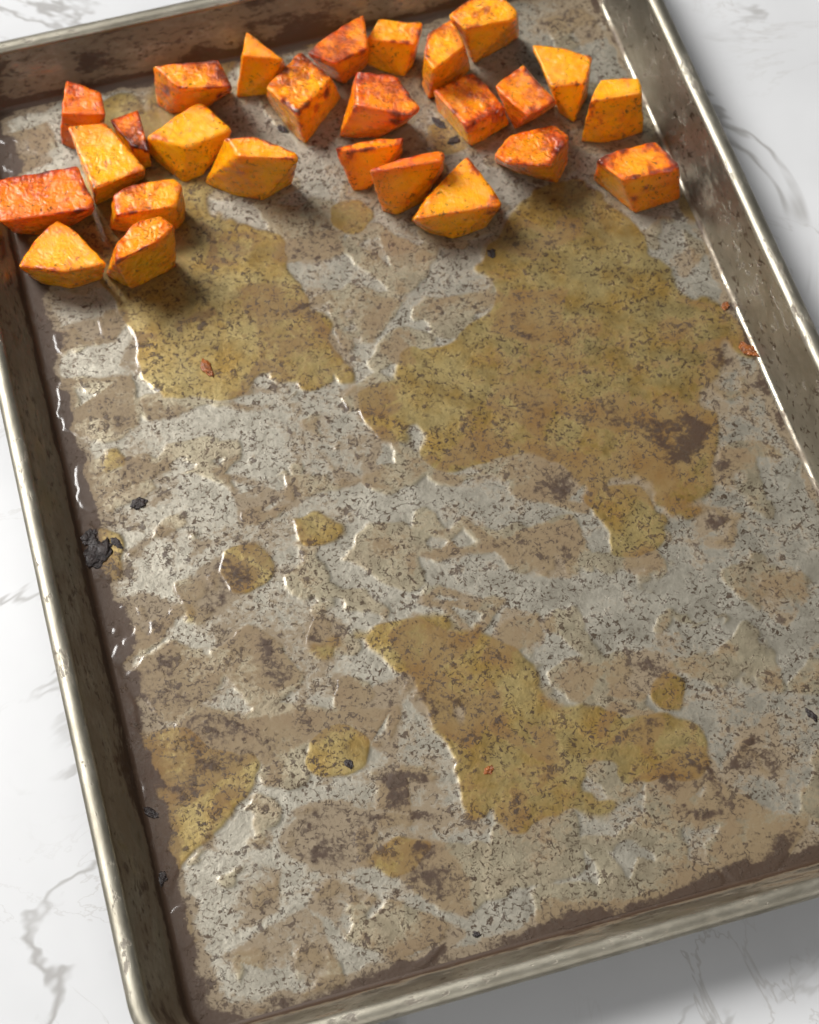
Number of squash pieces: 26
